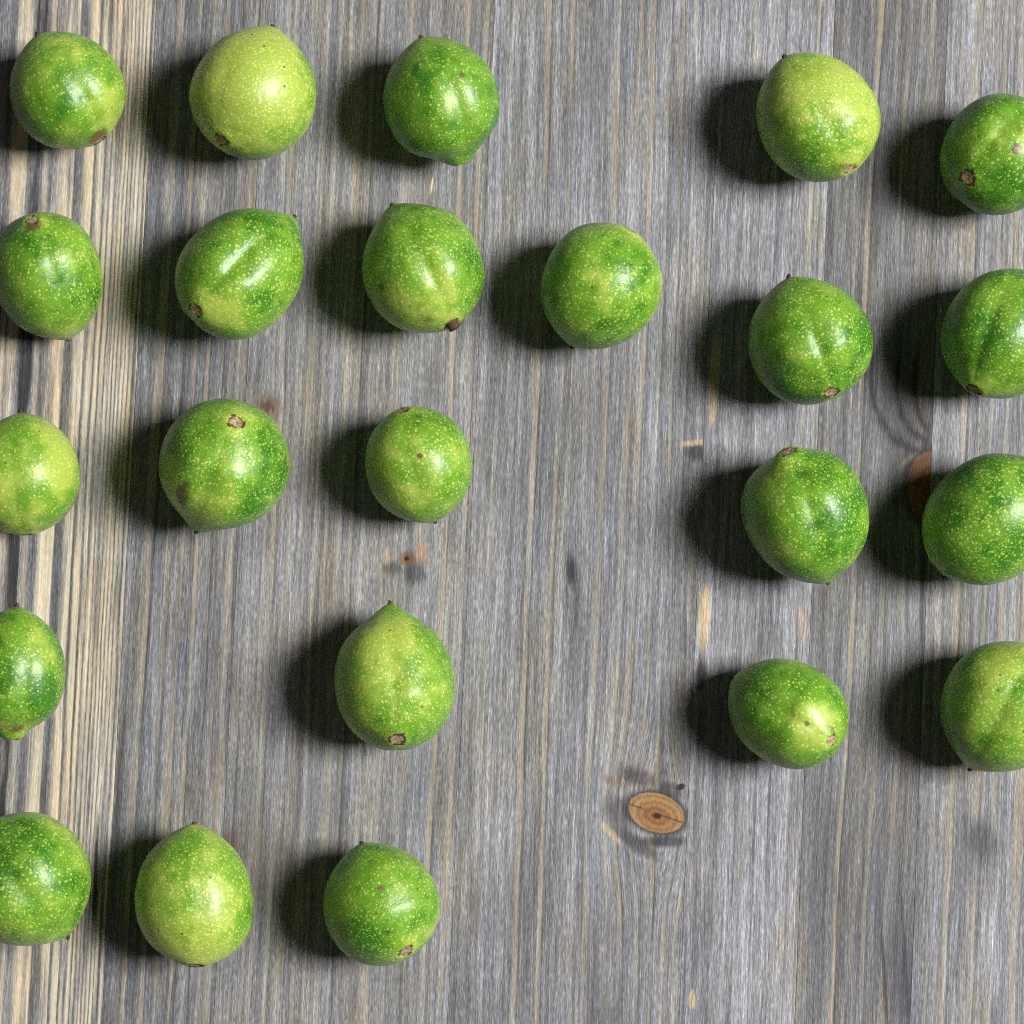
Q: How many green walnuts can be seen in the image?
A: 23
